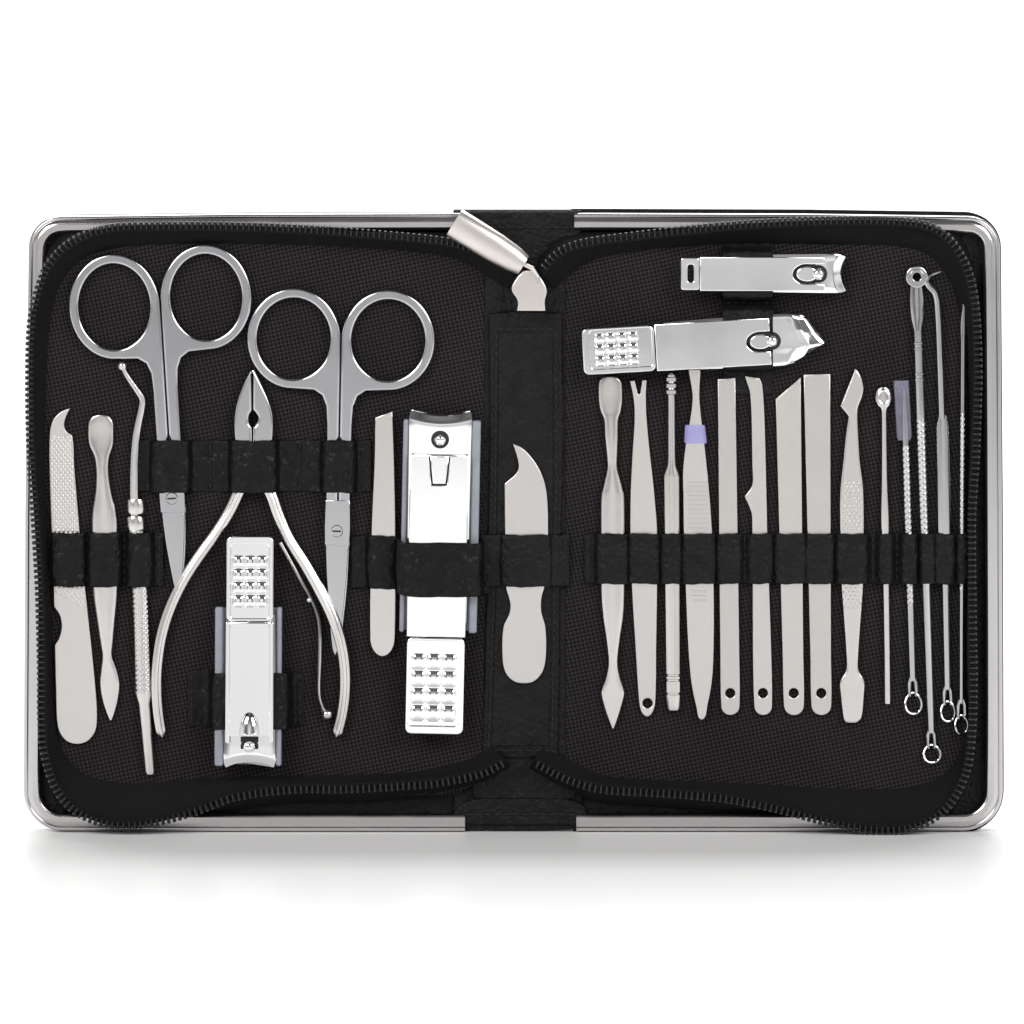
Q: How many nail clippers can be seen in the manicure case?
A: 4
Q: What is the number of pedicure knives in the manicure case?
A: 4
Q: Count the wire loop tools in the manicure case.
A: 4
